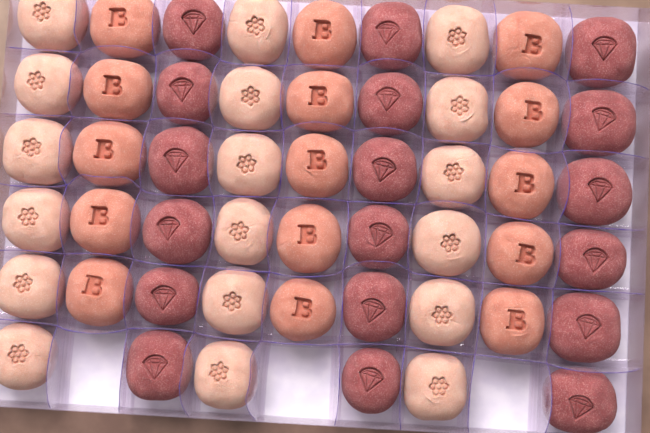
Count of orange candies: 15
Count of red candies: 18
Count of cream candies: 18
